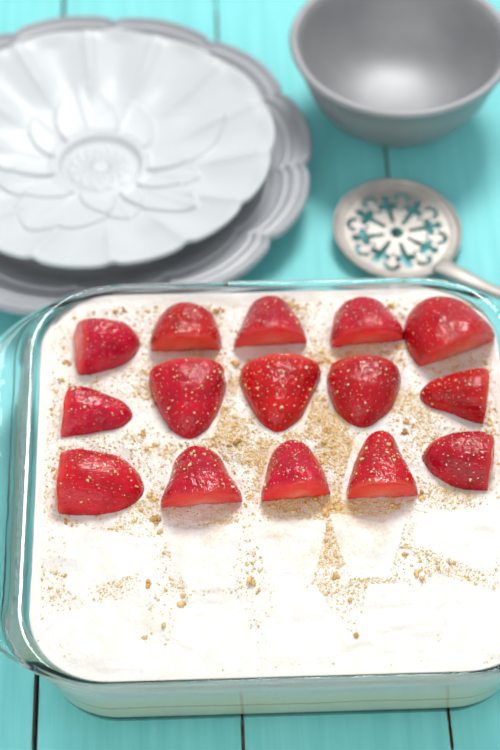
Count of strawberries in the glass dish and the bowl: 15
